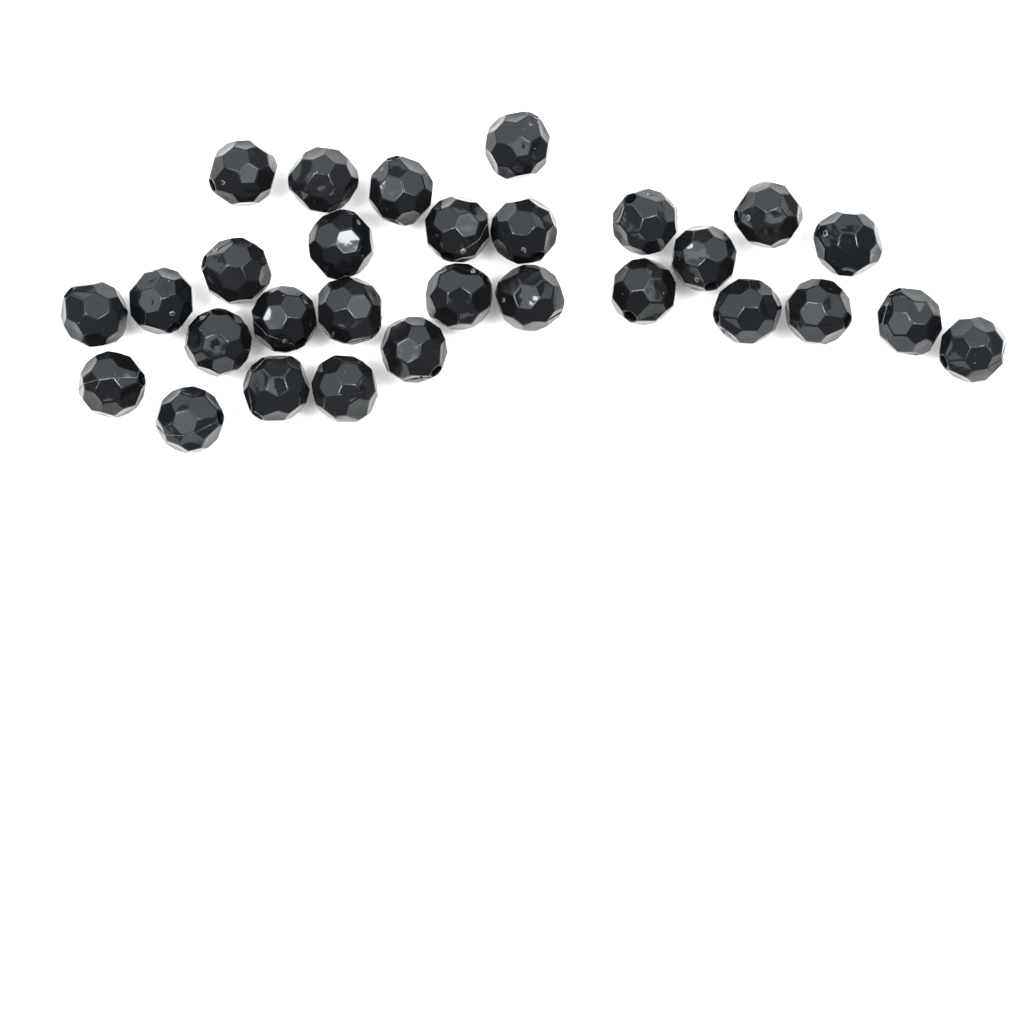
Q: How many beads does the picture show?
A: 29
